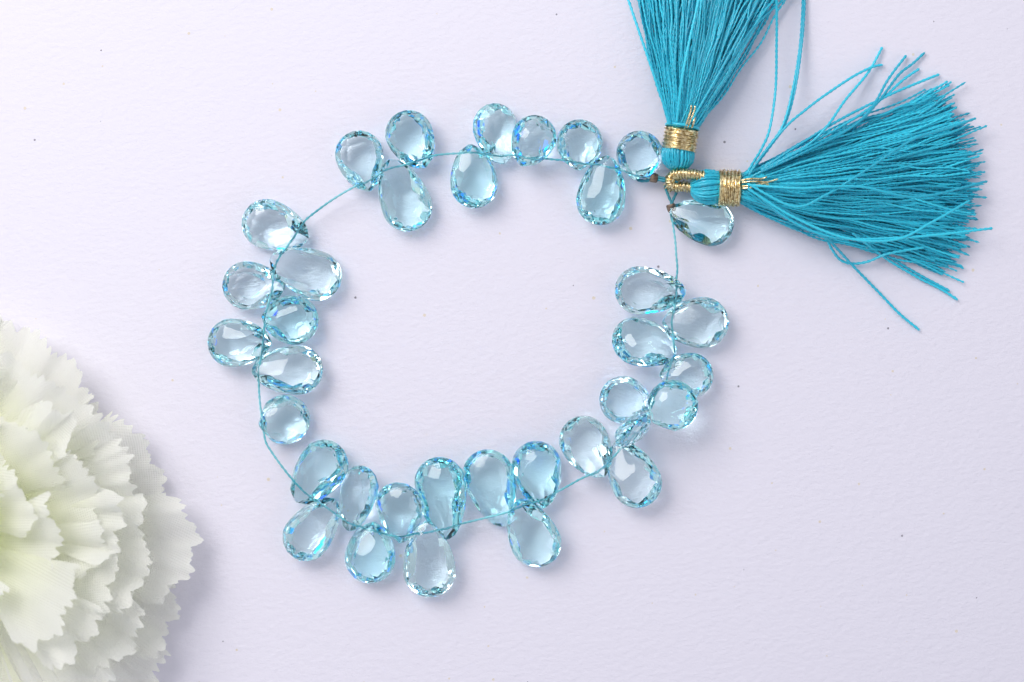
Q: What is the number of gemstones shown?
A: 36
